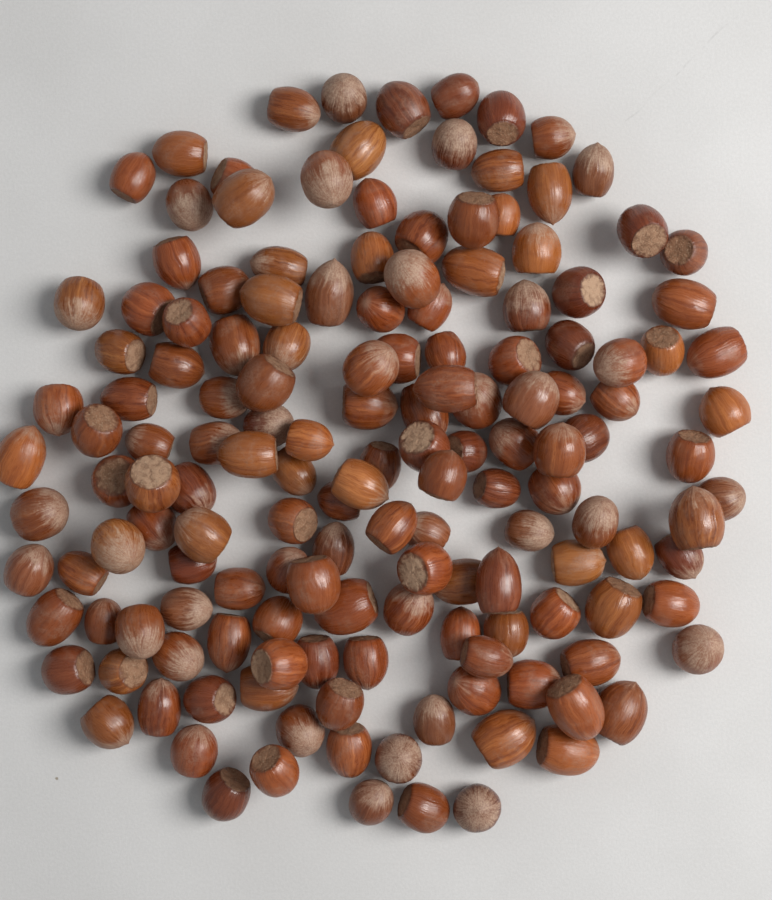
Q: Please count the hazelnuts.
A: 154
